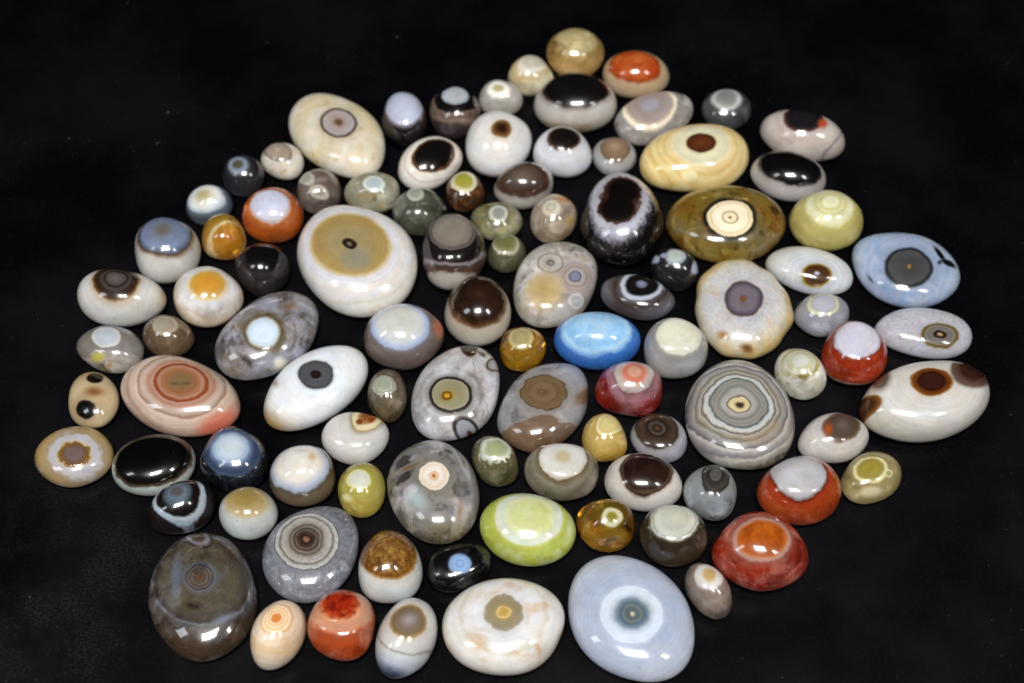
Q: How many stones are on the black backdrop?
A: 98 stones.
